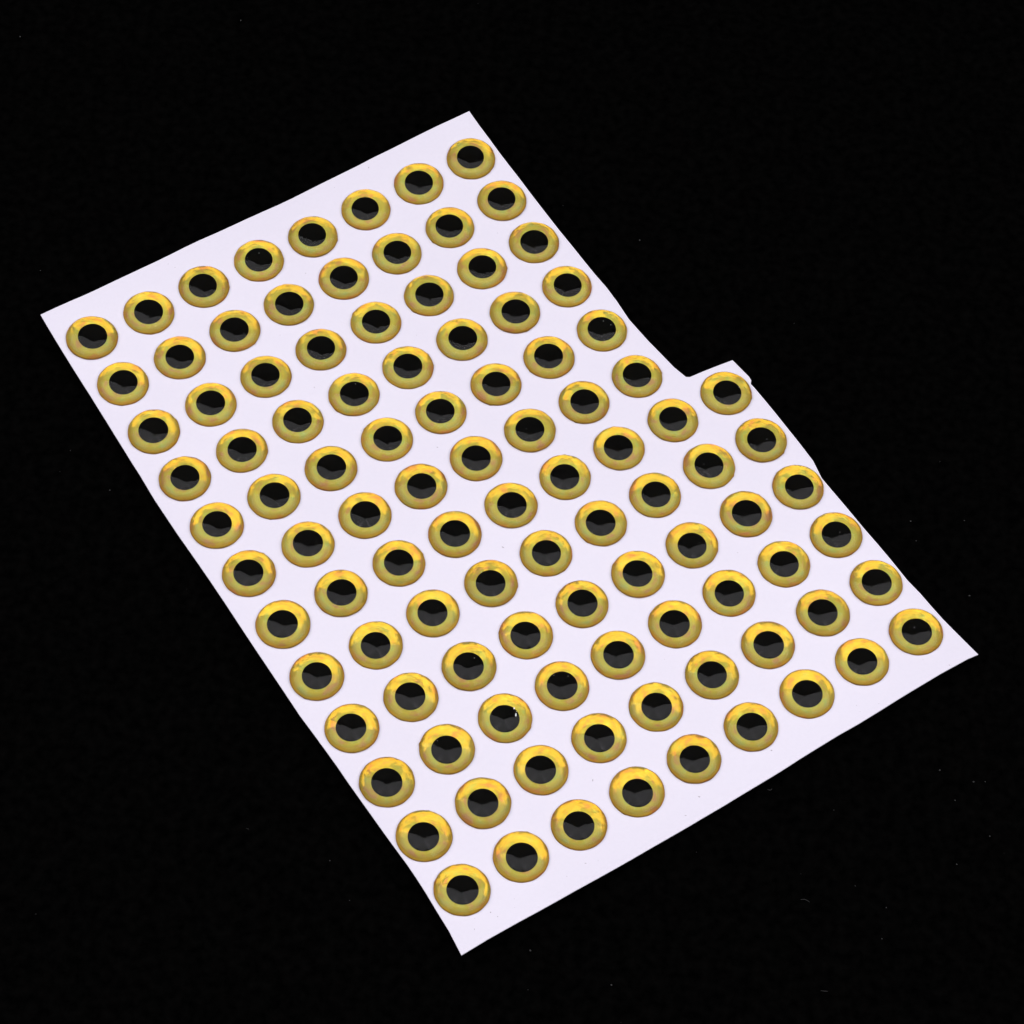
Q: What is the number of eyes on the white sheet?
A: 102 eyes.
